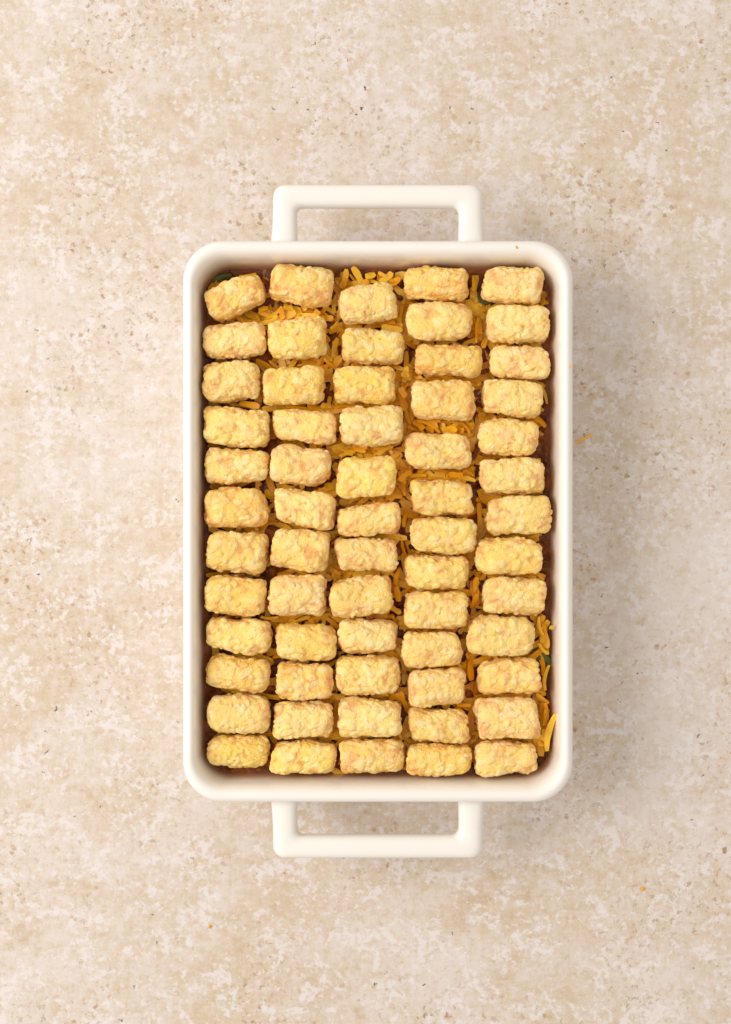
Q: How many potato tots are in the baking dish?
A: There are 62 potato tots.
